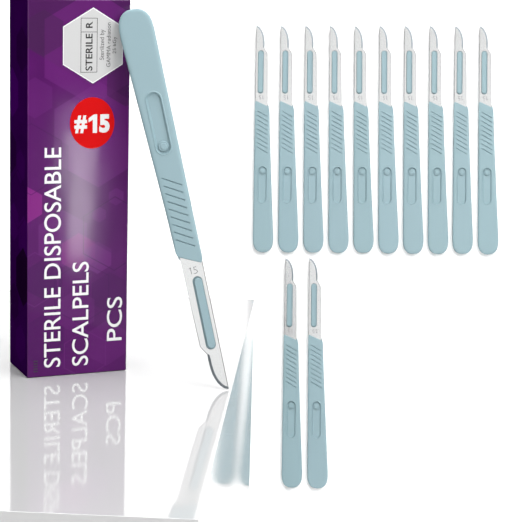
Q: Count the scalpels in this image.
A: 13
